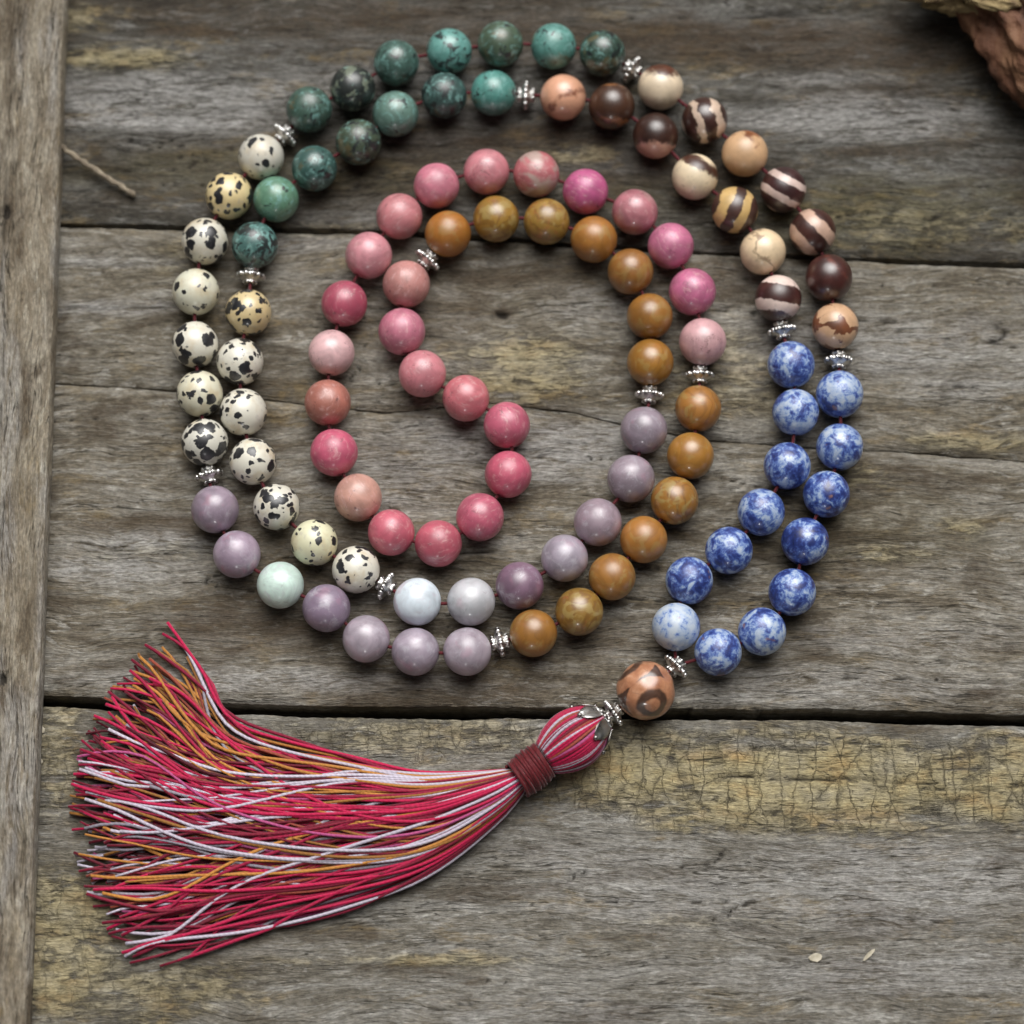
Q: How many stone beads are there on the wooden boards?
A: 109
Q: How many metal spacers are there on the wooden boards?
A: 14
